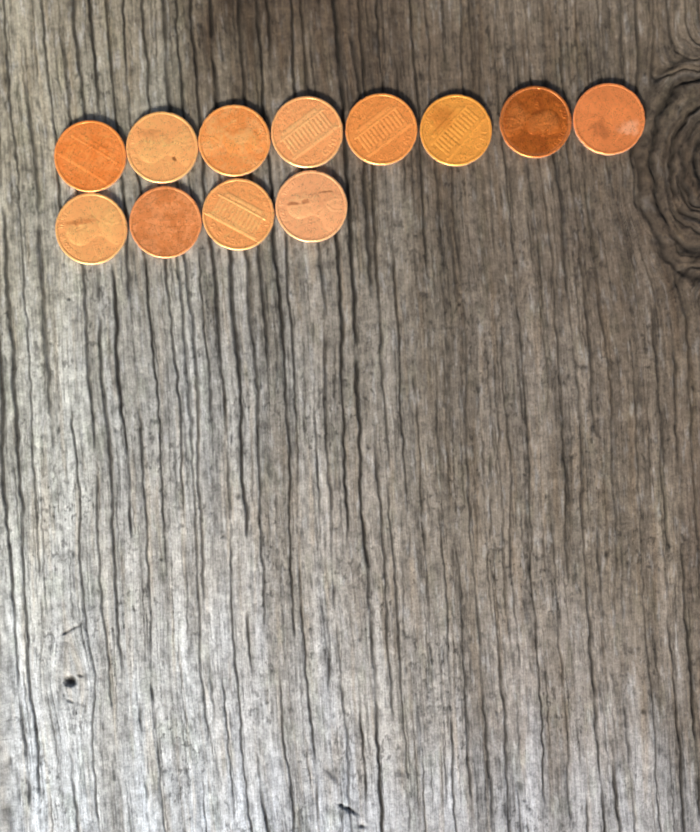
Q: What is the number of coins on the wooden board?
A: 12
